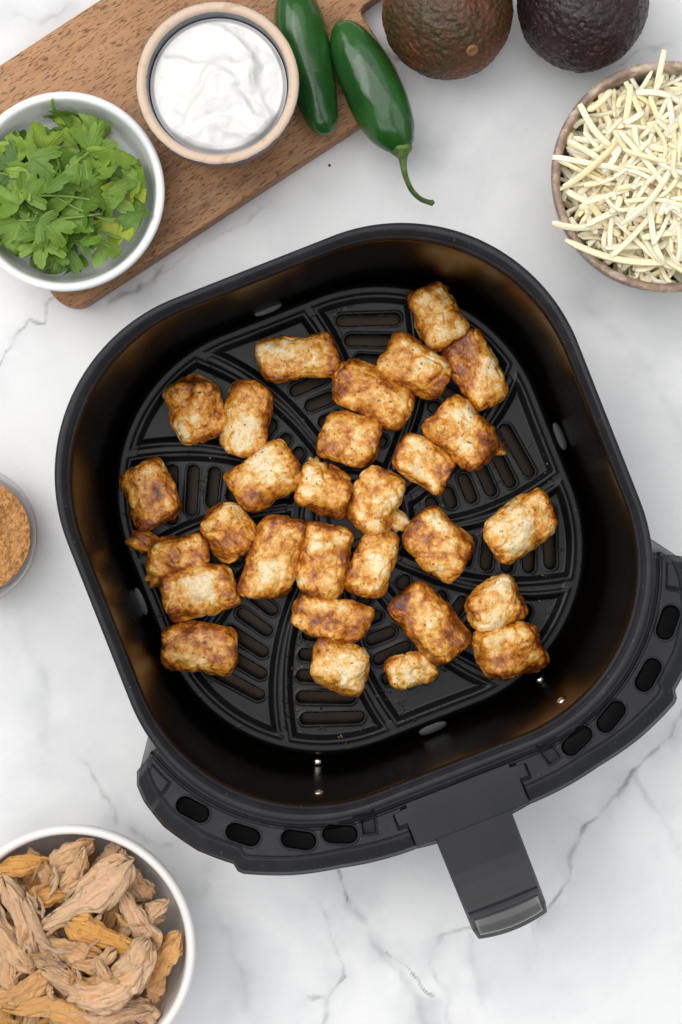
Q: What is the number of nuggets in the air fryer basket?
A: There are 29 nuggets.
